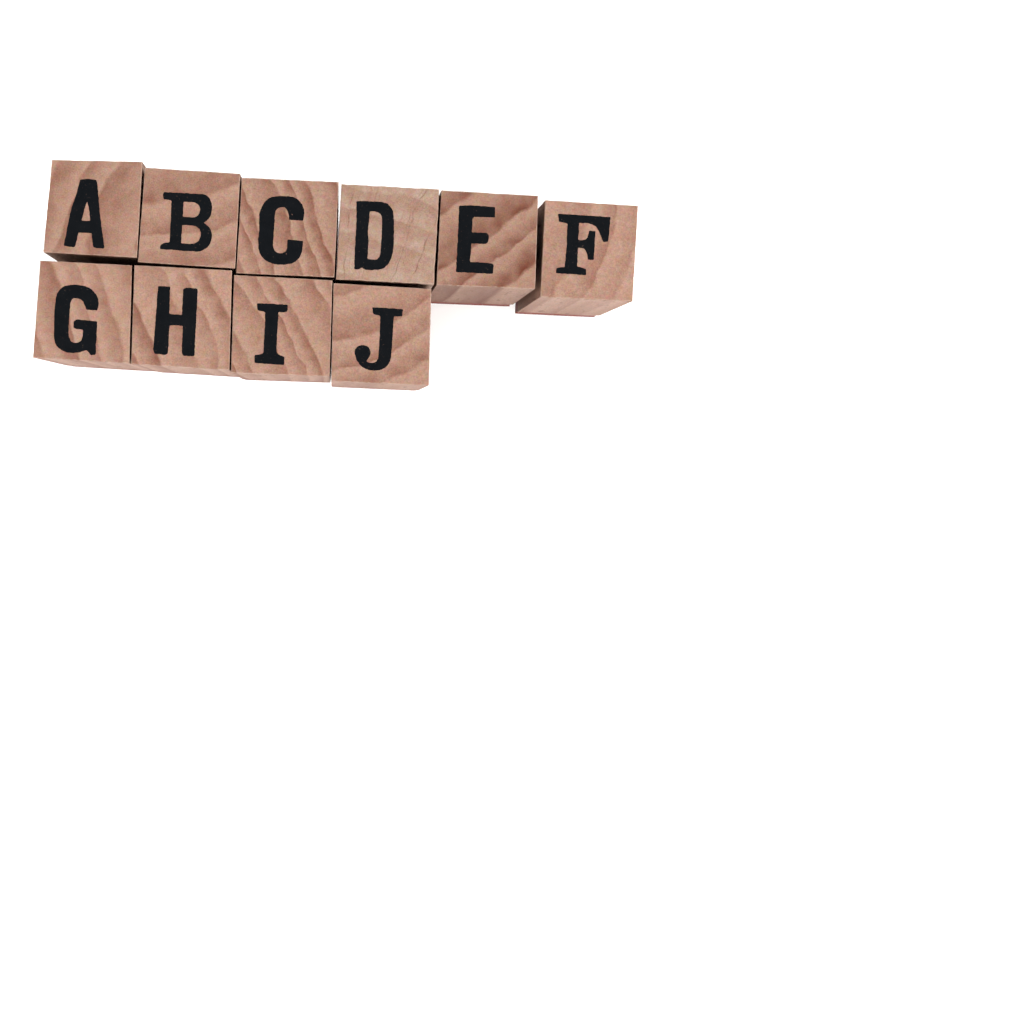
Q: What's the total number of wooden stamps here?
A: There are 10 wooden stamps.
